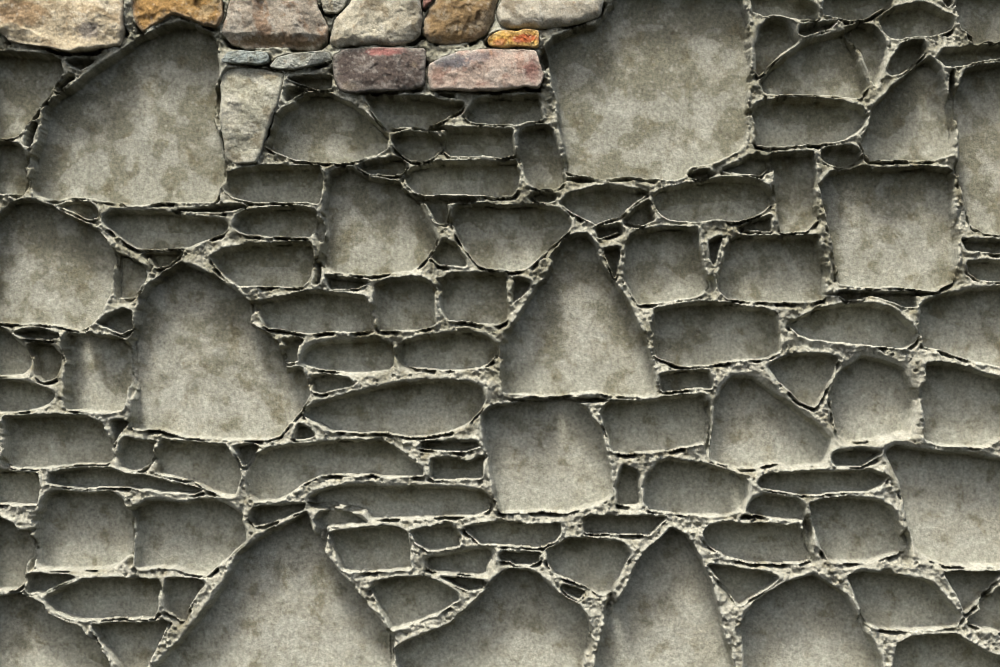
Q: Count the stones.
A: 14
